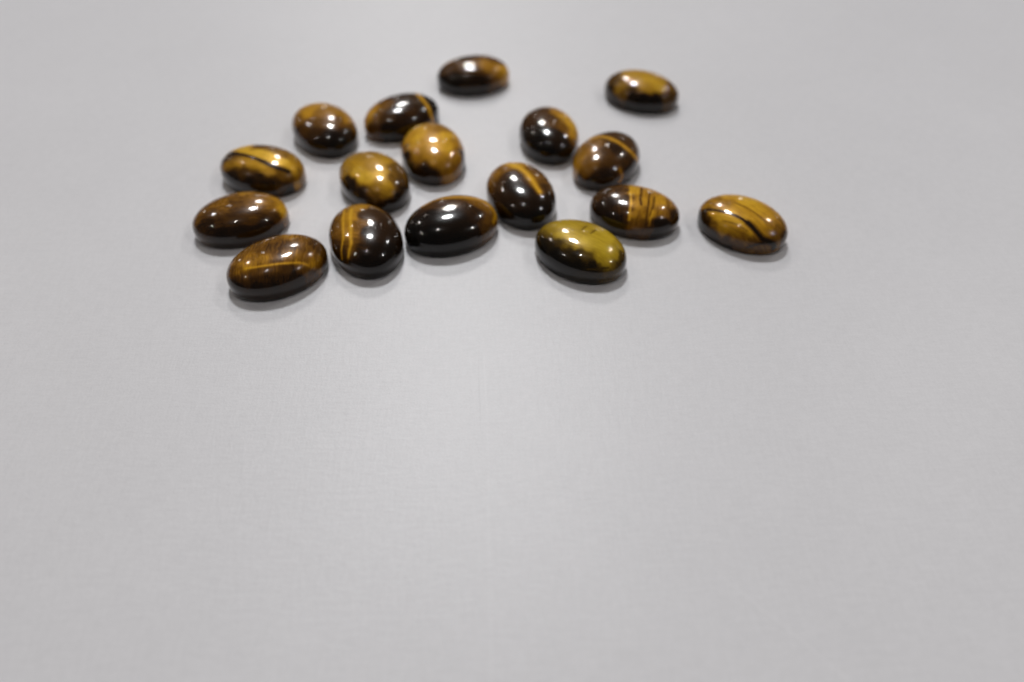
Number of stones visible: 17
